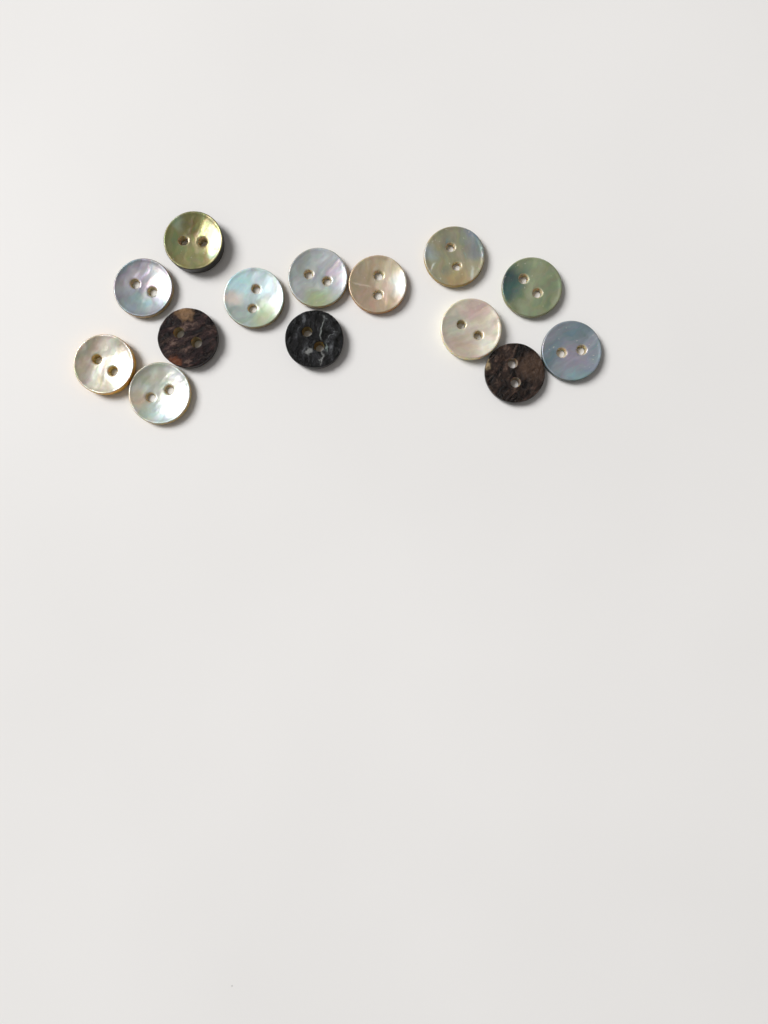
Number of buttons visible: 14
